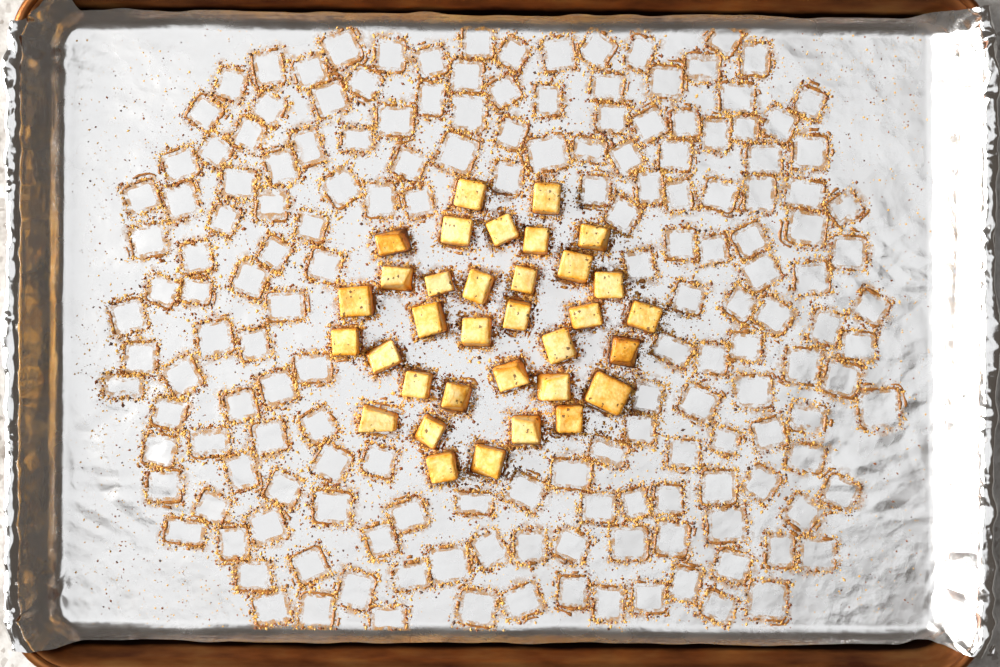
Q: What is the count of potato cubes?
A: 34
